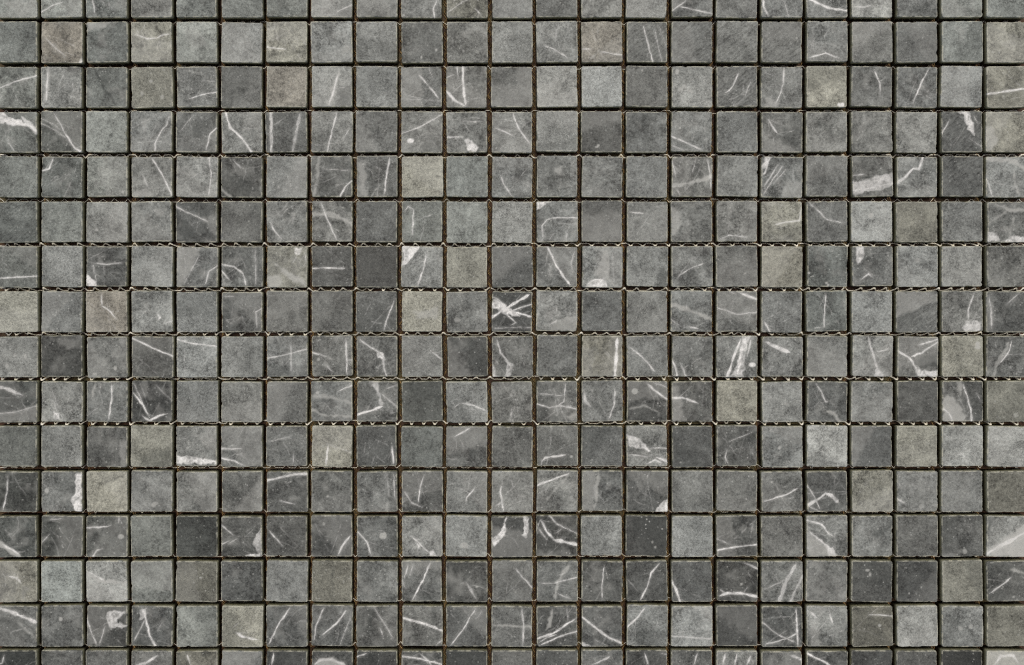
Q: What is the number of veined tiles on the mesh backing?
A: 193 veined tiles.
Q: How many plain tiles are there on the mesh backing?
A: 175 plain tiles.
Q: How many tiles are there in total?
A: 368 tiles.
